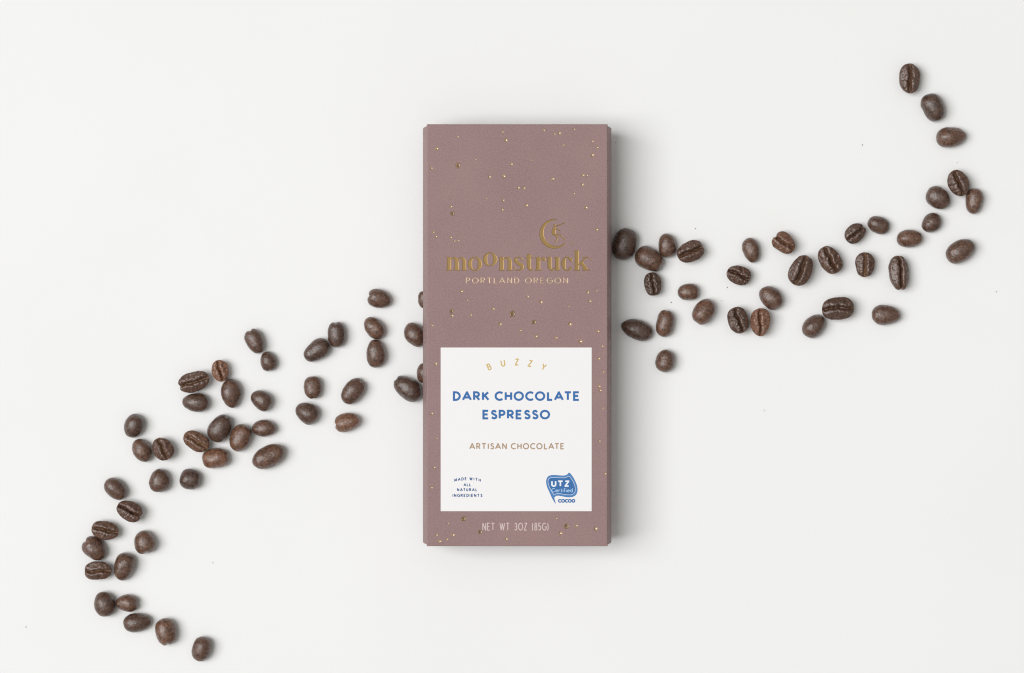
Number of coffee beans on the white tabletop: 77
